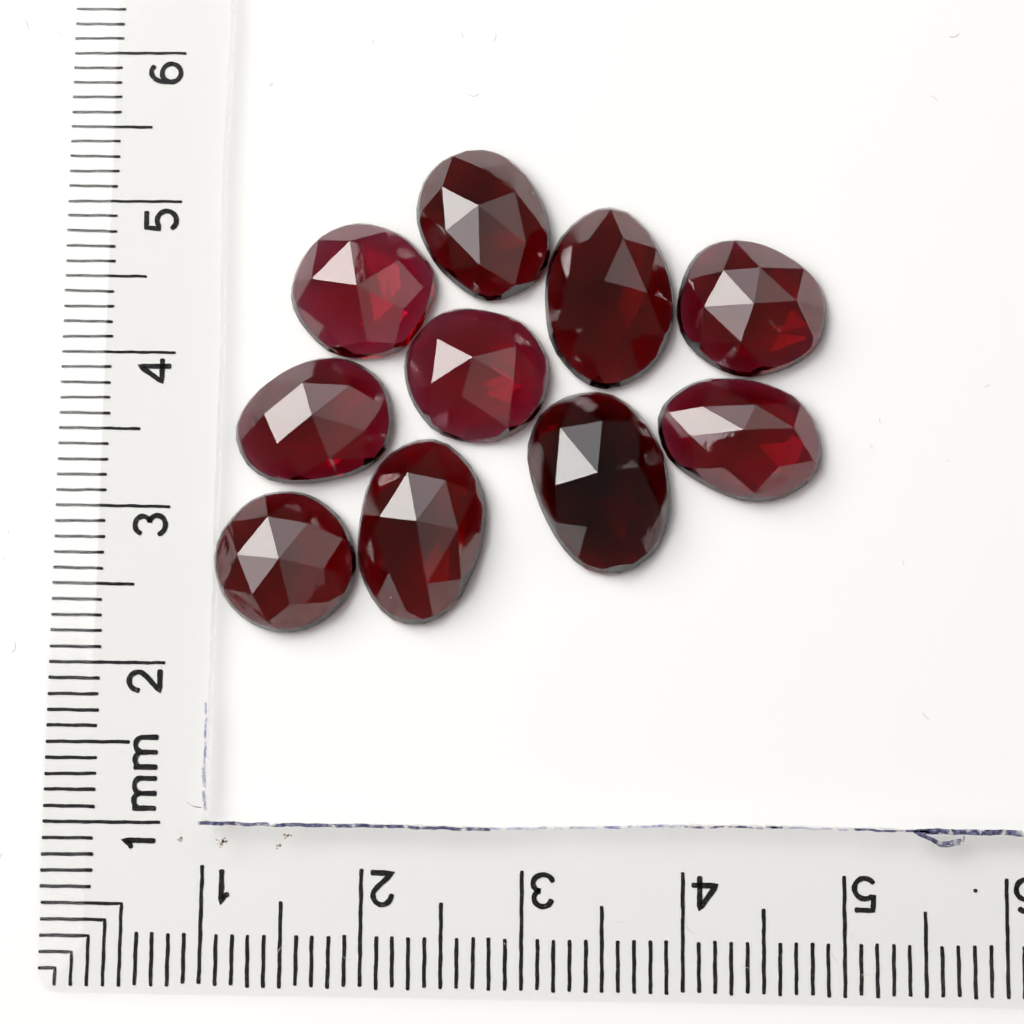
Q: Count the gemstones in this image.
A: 10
